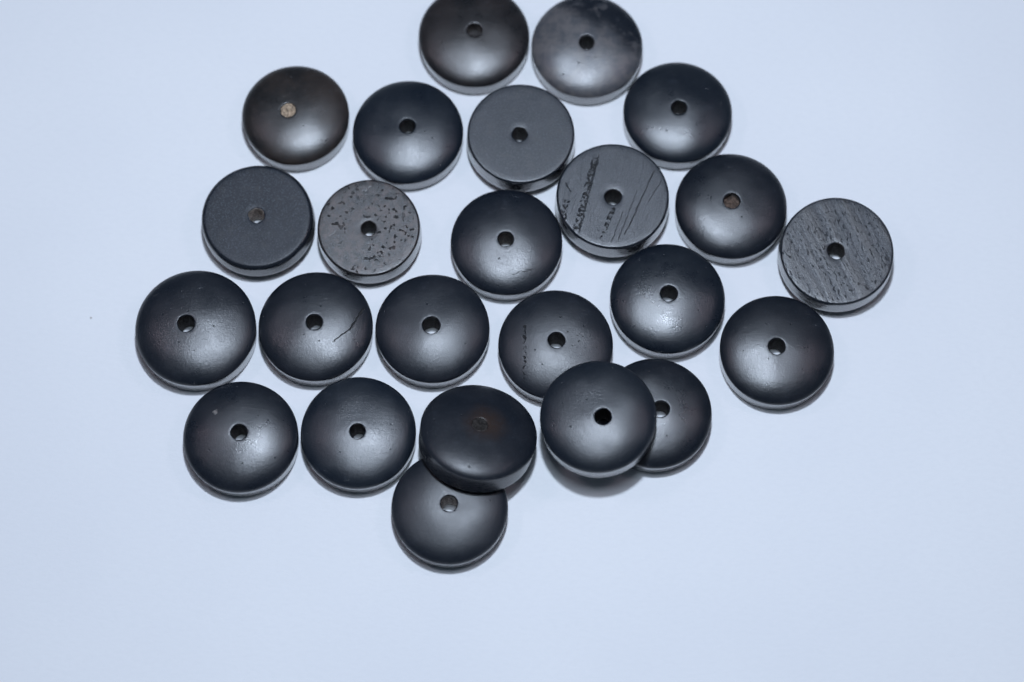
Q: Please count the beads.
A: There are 24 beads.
